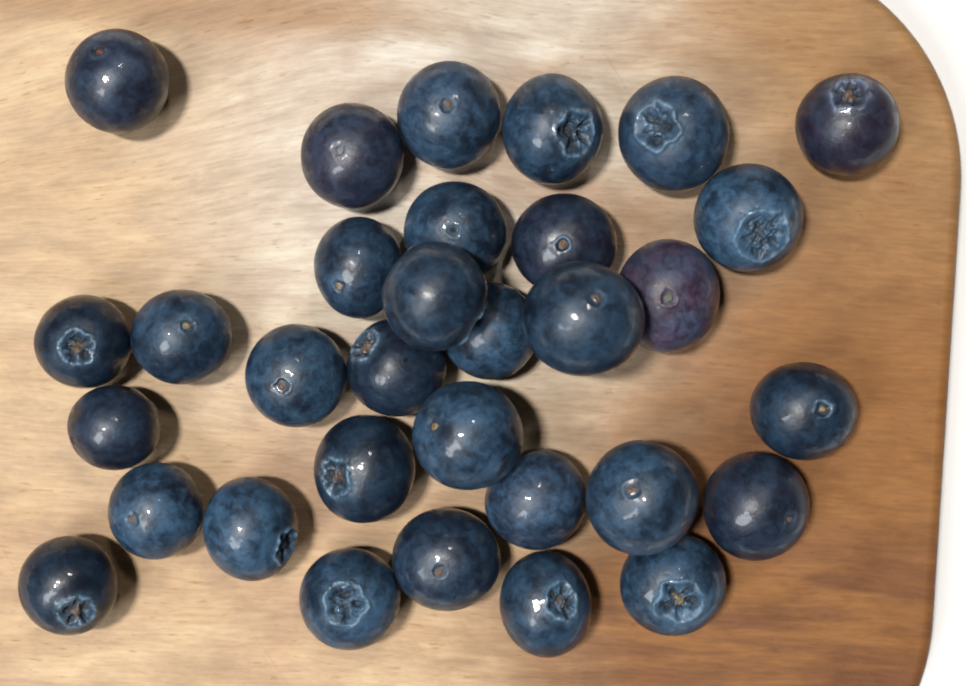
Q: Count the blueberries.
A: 32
